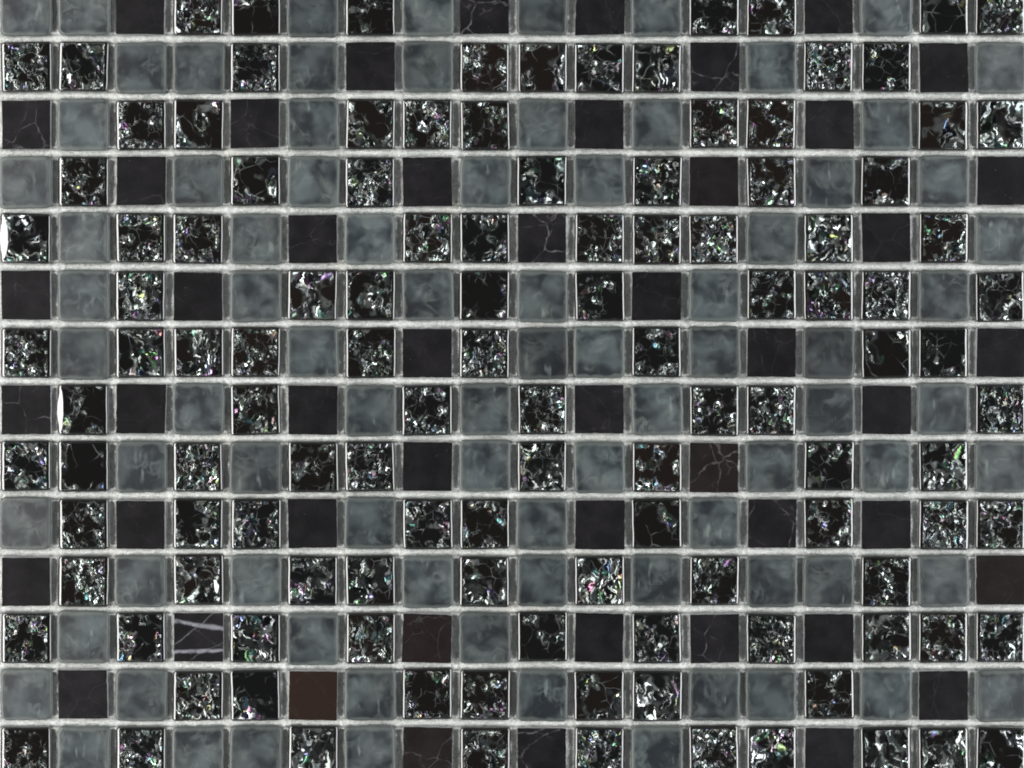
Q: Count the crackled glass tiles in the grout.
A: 120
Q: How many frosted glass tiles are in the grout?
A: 83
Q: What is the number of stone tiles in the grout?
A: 49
